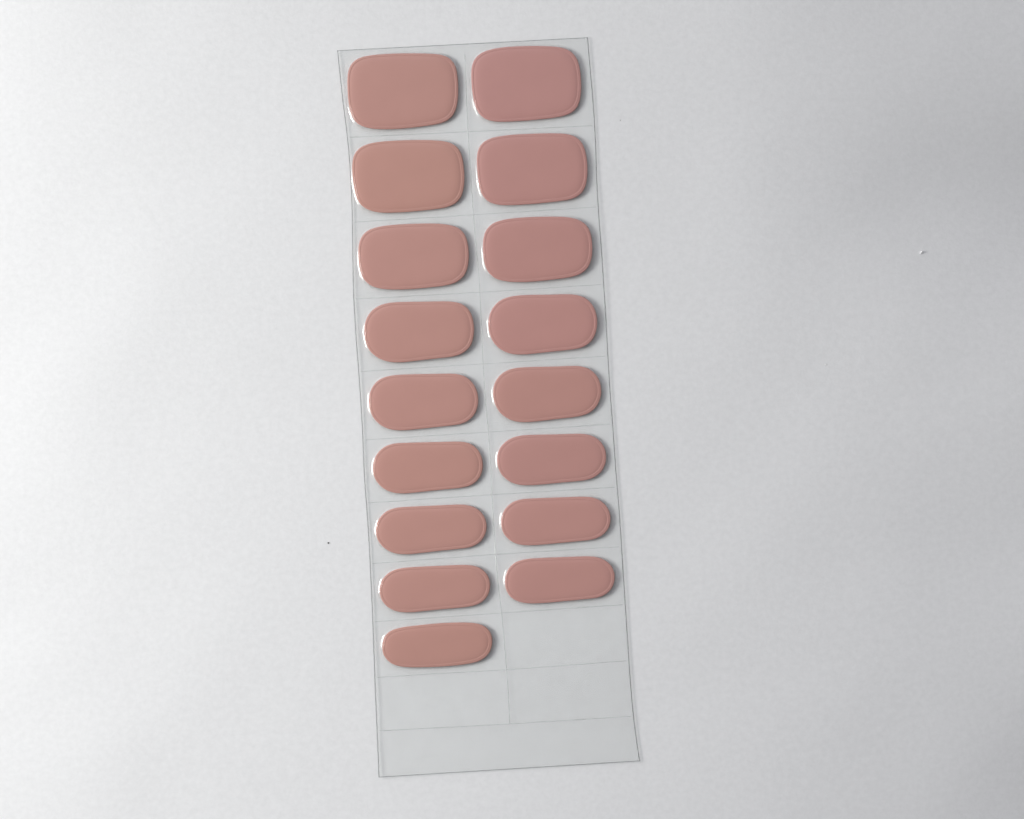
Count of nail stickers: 17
